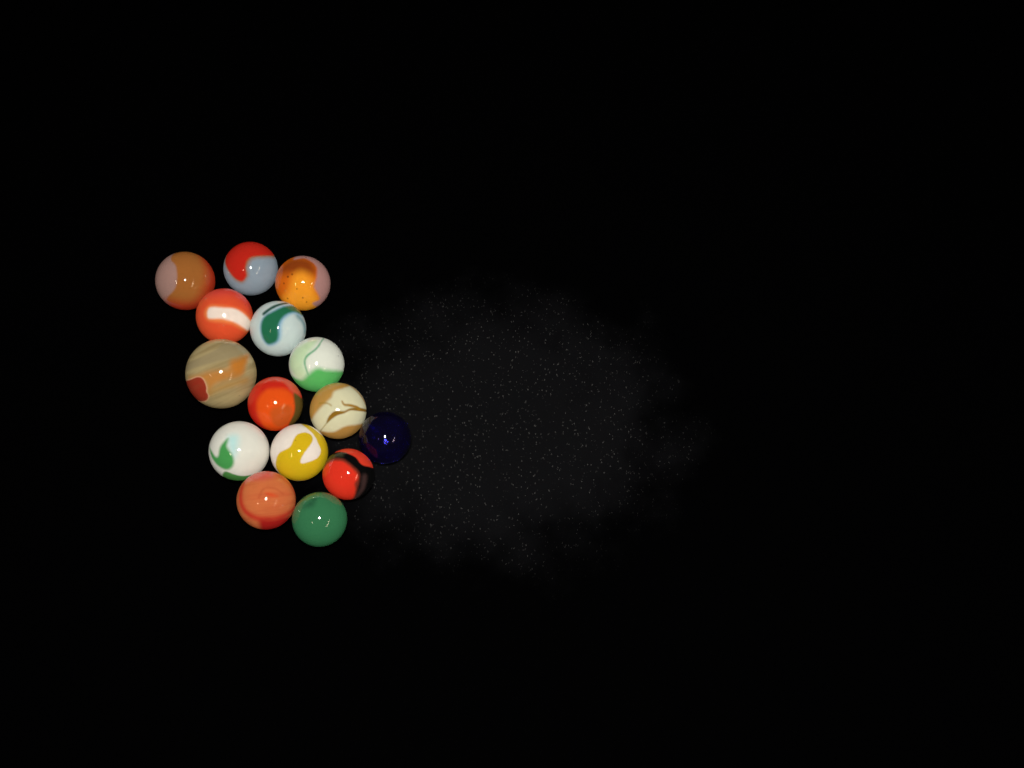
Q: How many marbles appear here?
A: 15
